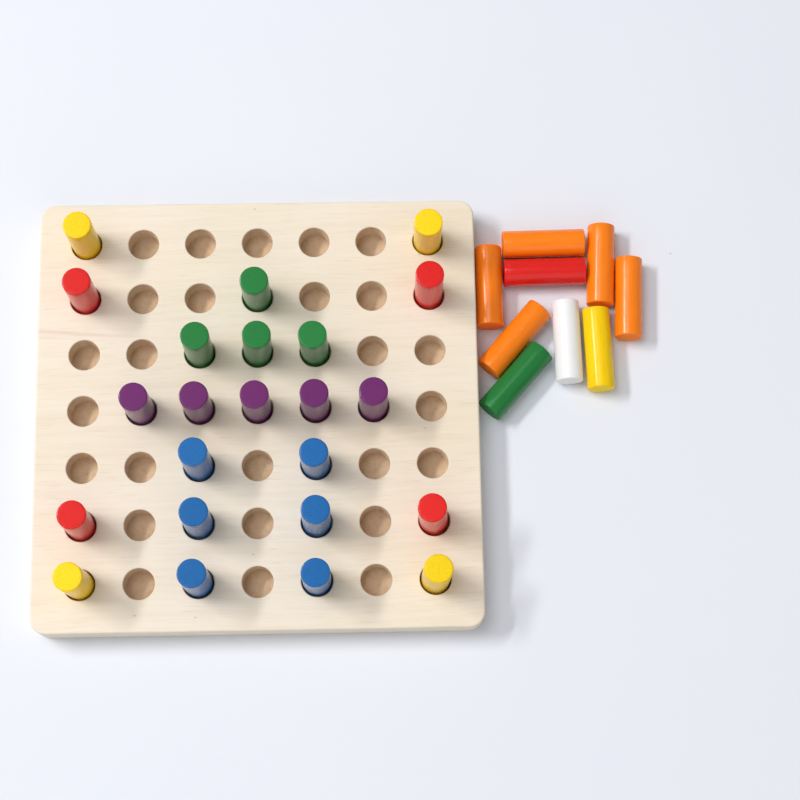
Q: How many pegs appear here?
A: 32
